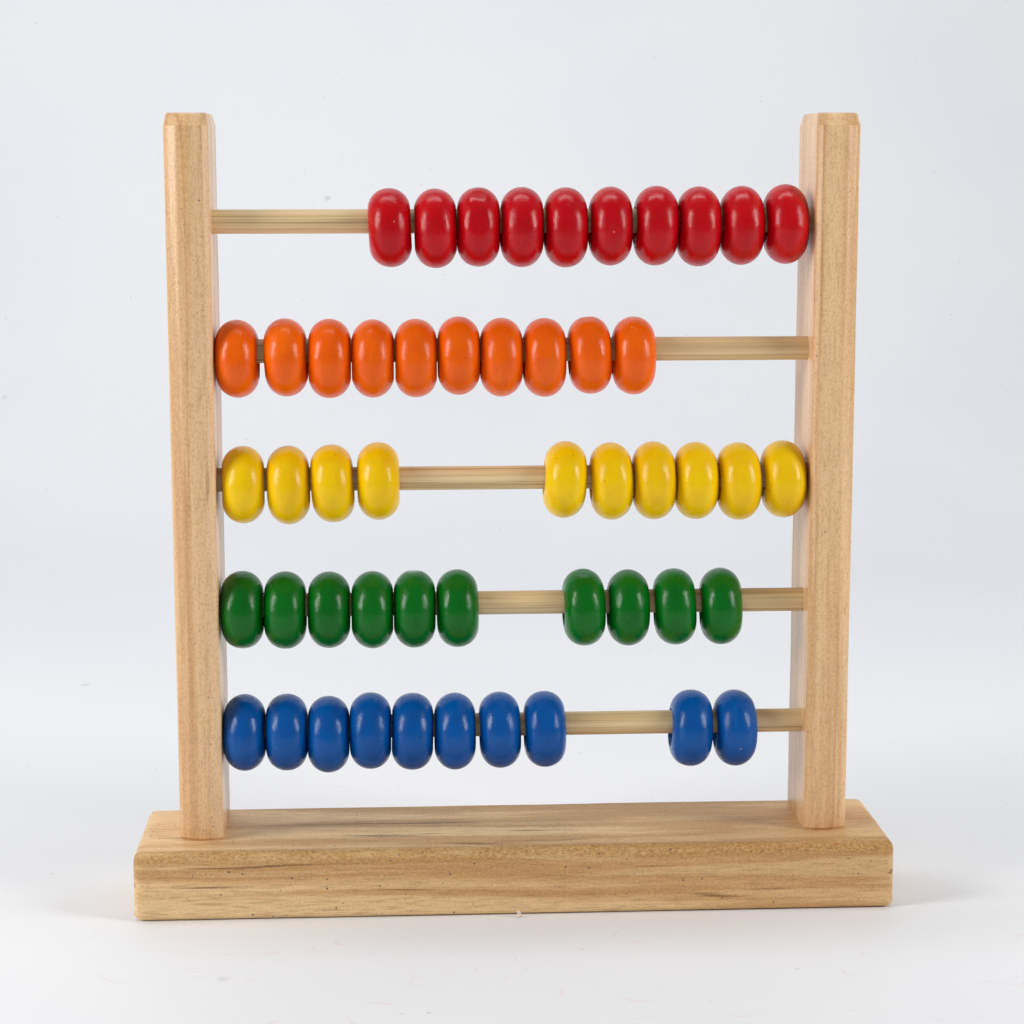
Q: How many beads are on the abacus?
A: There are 50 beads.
